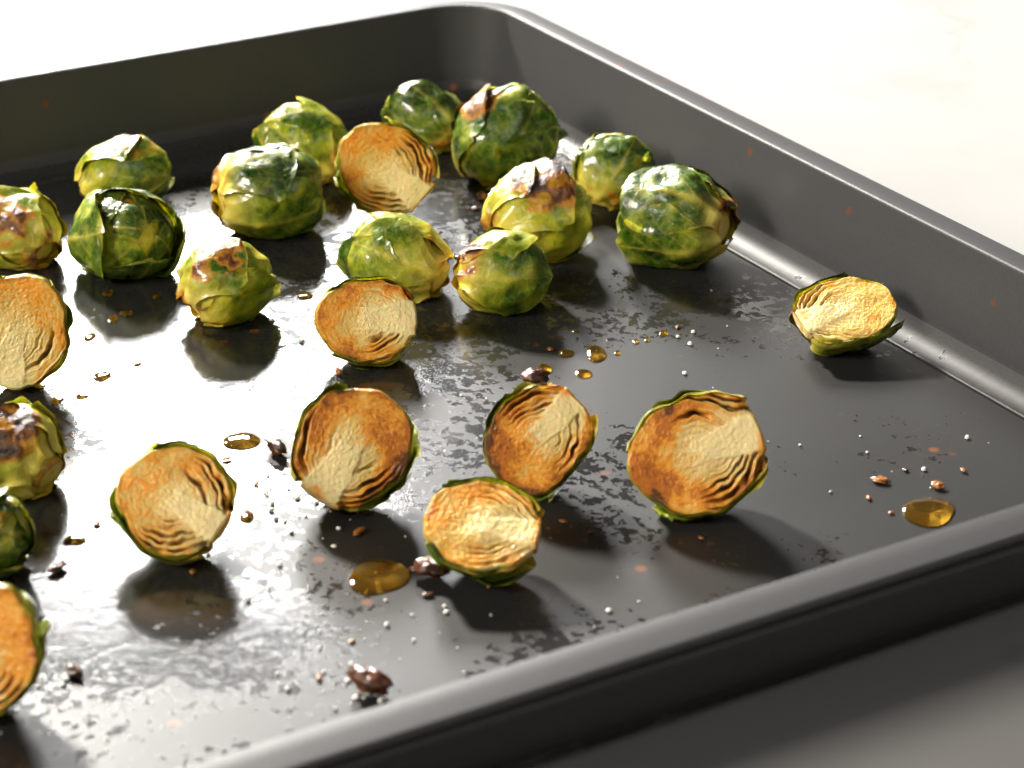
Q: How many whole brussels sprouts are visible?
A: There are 15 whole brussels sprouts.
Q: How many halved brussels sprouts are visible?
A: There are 10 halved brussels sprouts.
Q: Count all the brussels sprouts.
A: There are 25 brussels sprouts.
